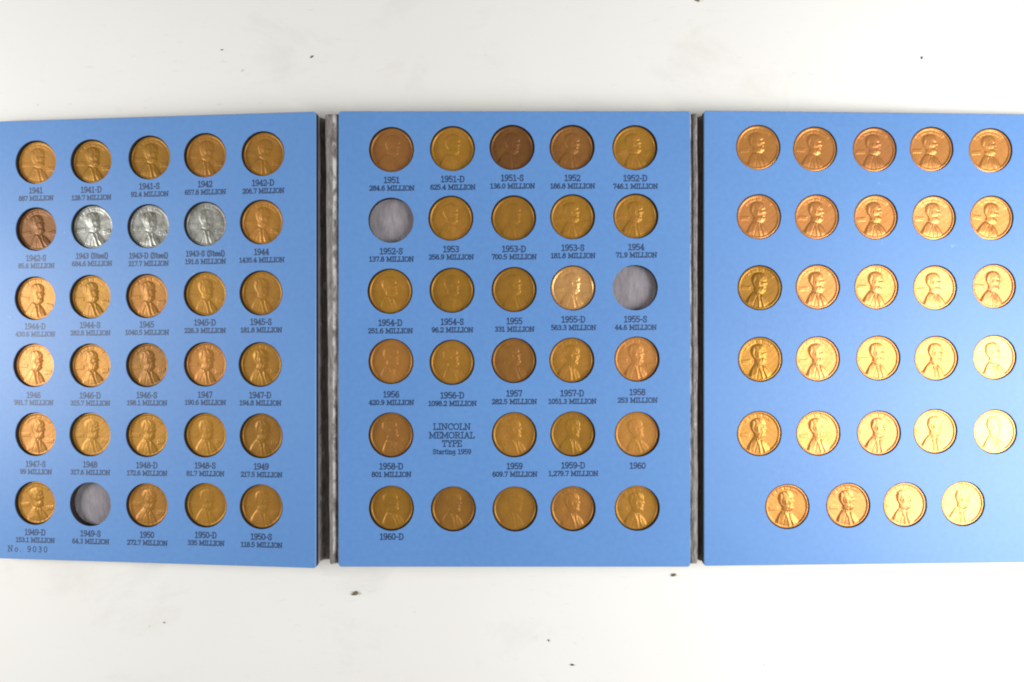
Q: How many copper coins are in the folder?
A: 82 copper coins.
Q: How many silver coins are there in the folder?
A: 3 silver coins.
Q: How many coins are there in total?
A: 85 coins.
